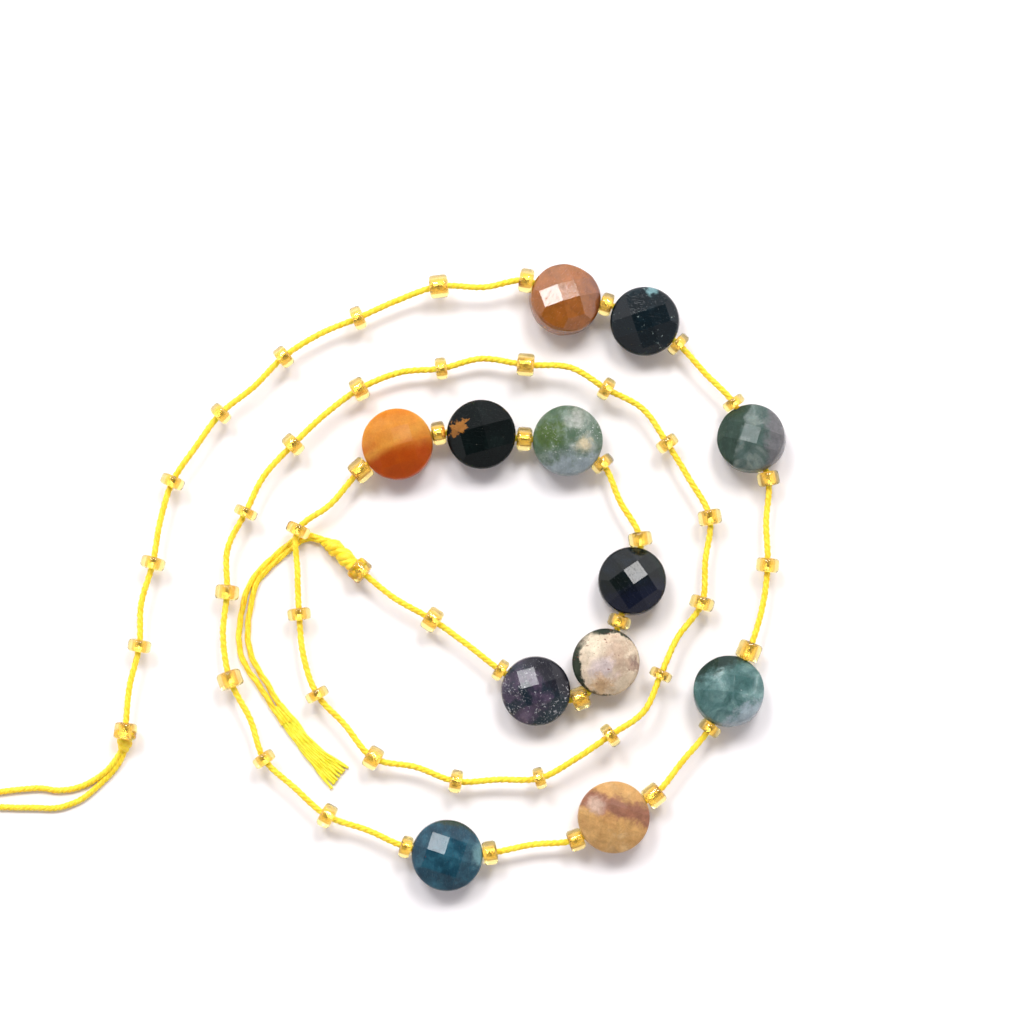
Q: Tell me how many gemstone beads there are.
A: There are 12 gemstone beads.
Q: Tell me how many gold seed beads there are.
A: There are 51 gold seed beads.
